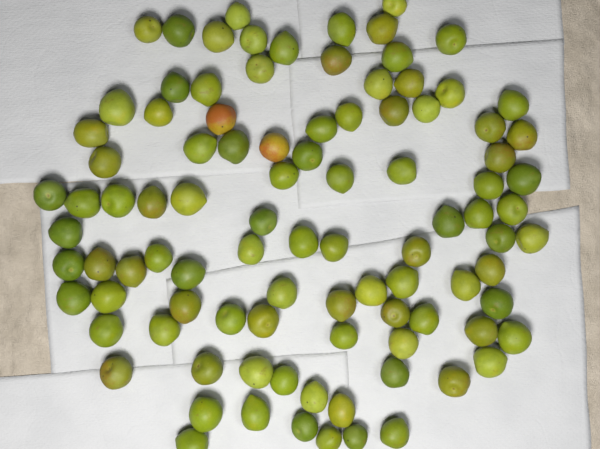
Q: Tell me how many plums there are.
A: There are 97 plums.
